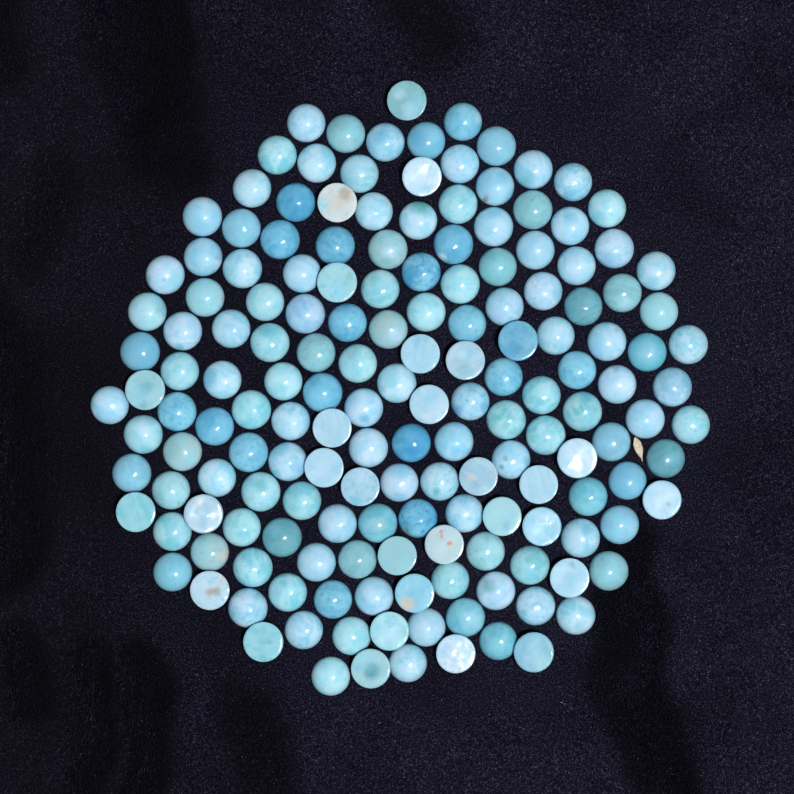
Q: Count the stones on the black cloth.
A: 166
